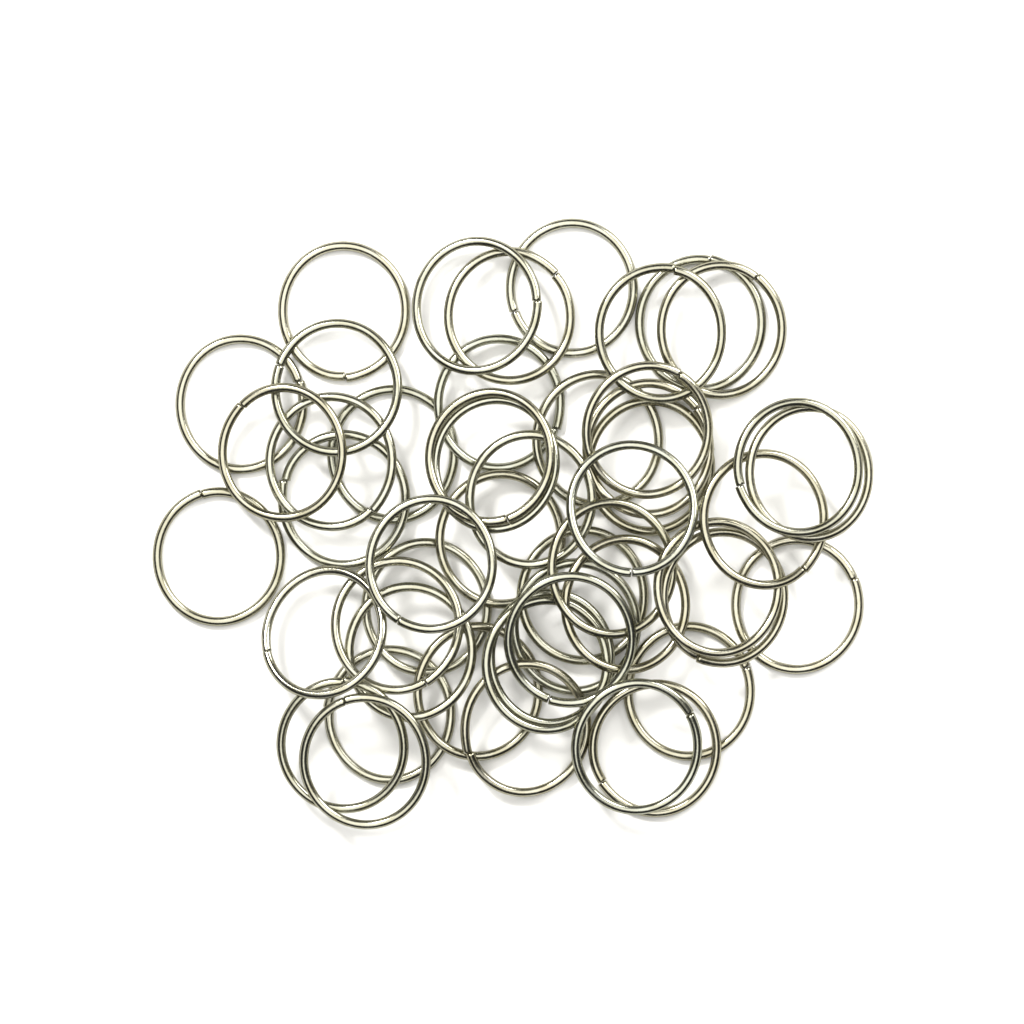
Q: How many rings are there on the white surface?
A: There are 50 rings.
